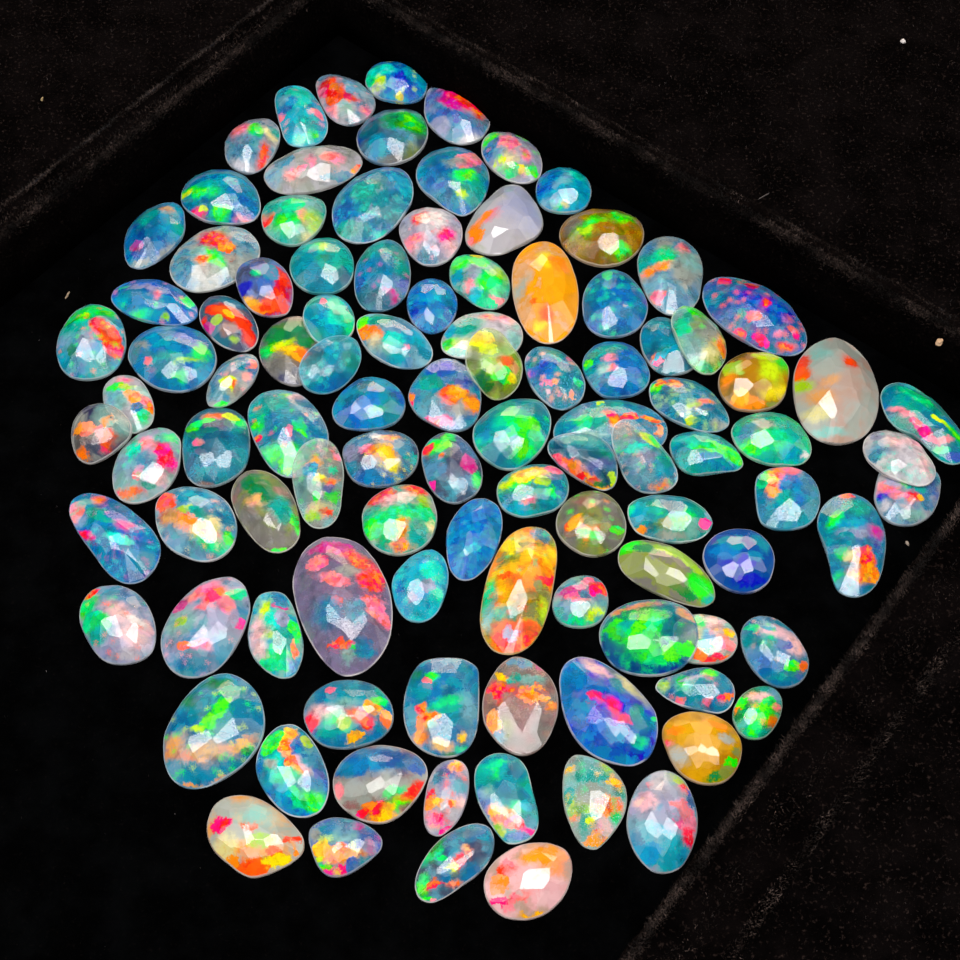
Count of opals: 104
